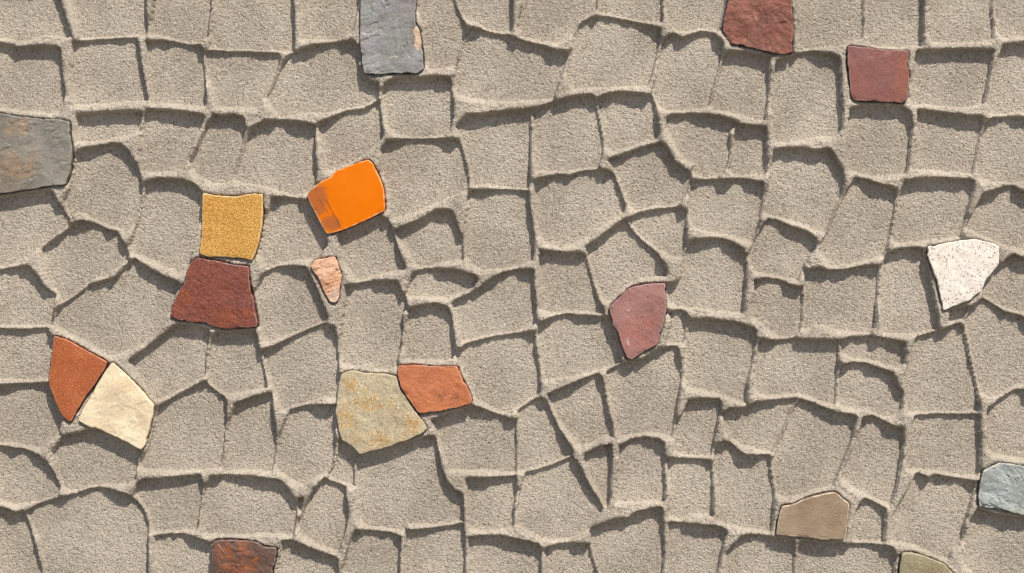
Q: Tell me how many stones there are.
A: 18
